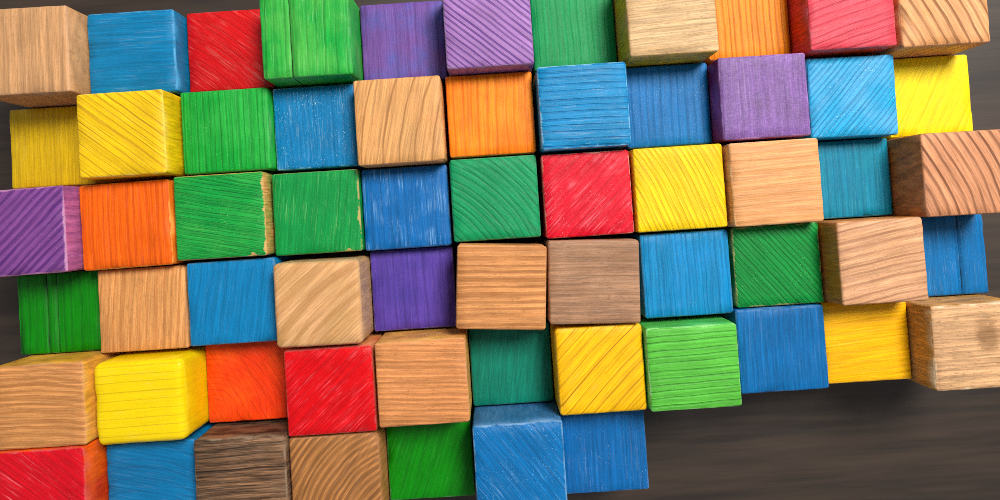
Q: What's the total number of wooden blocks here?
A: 62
